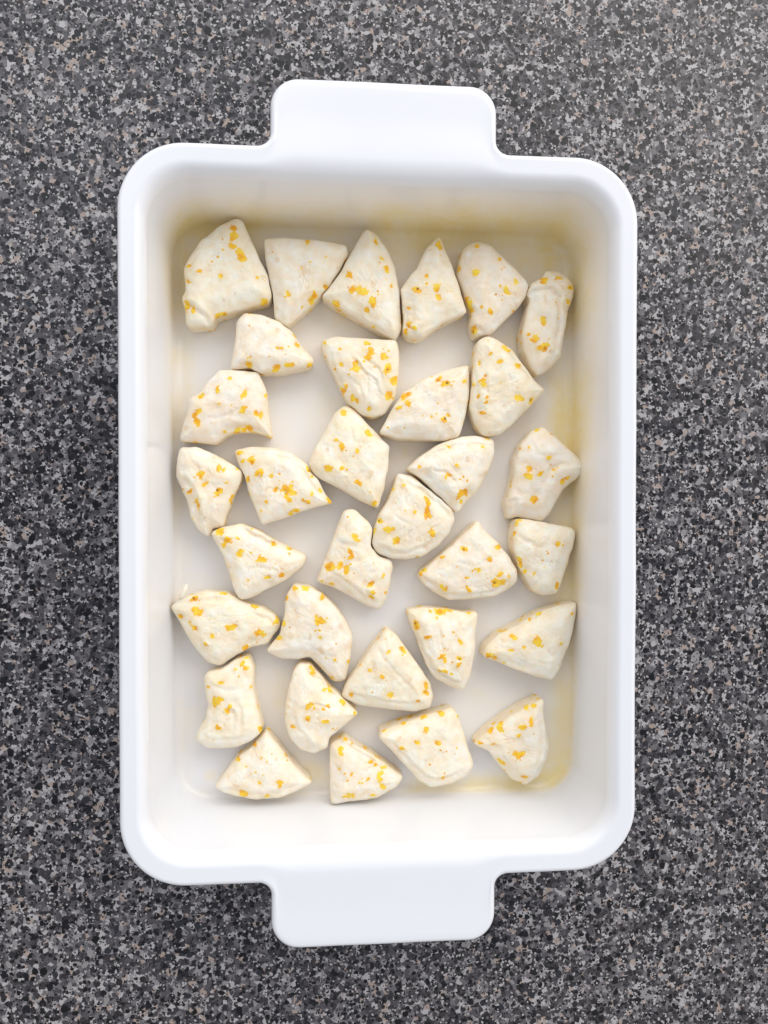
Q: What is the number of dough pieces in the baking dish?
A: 32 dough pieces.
